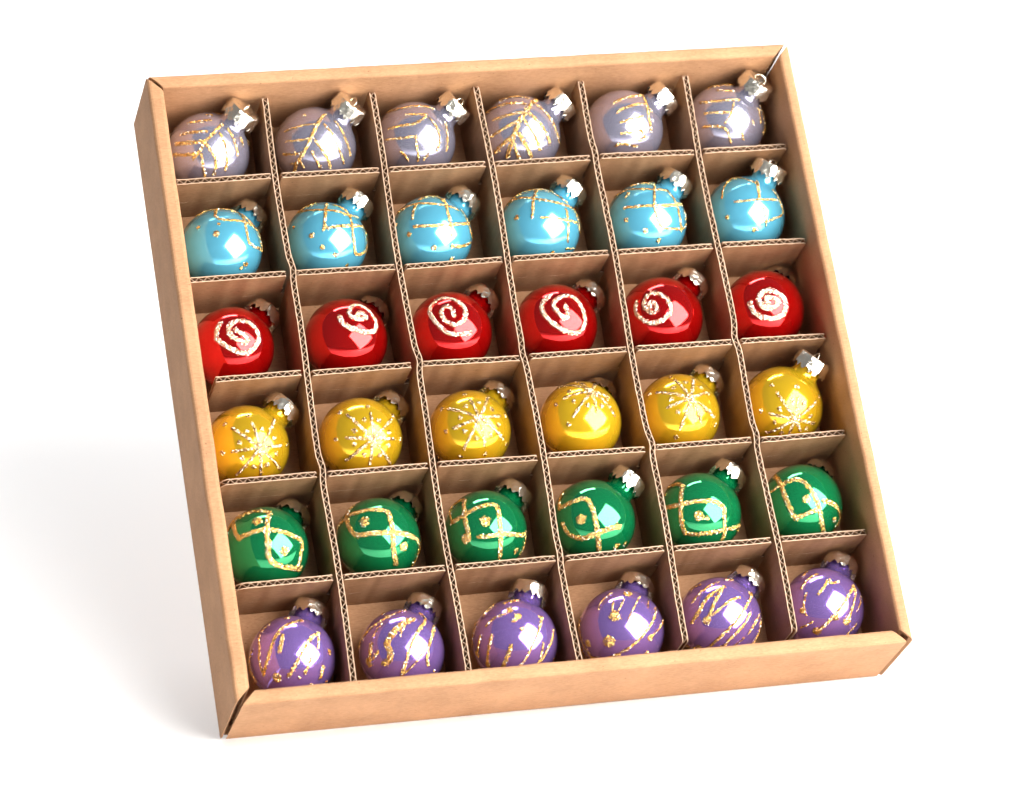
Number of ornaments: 36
